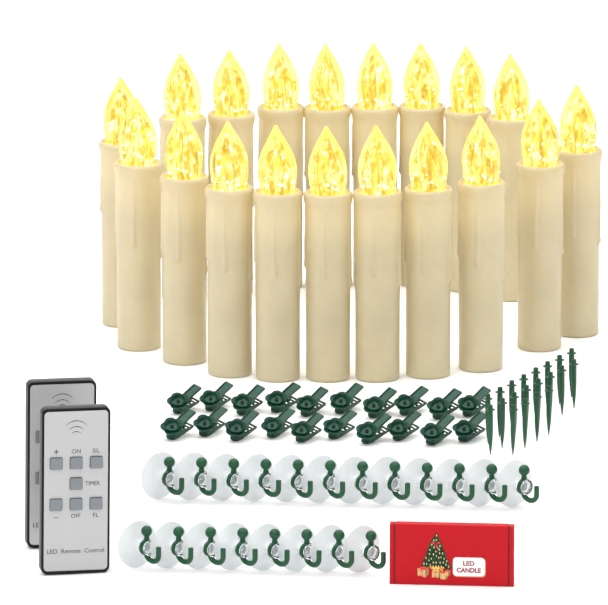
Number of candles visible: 19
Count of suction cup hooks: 20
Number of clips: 20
